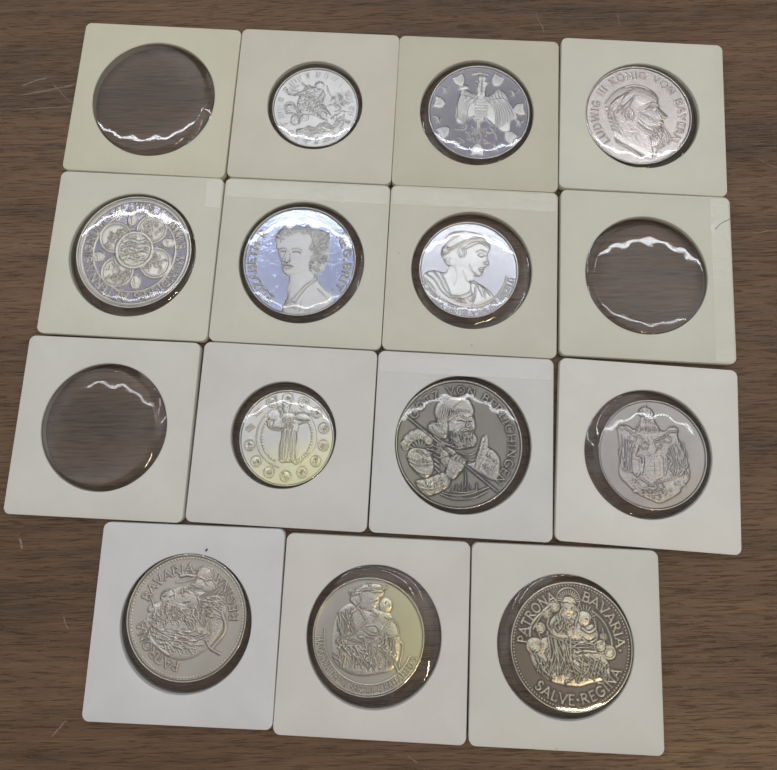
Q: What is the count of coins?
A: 12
